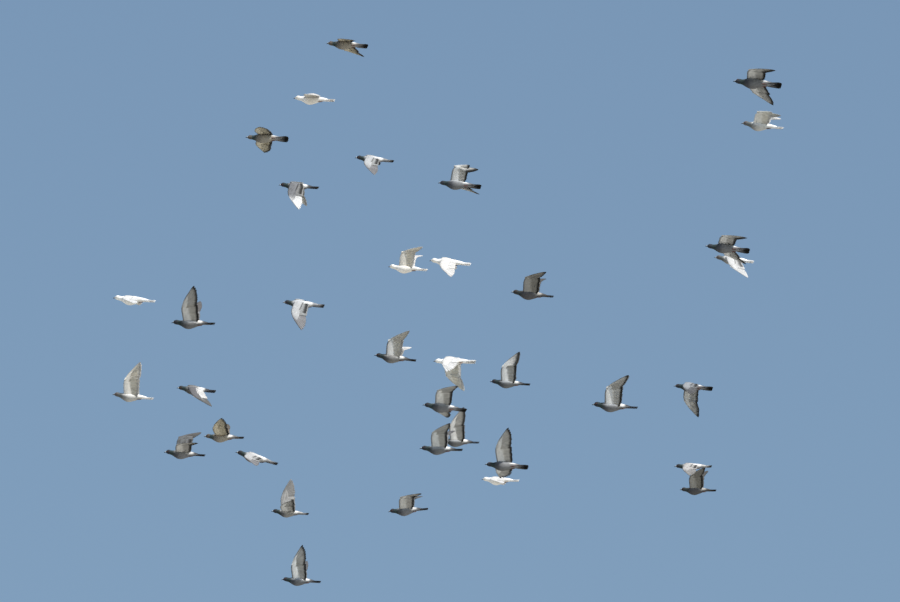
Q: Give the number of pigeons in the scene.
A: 36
